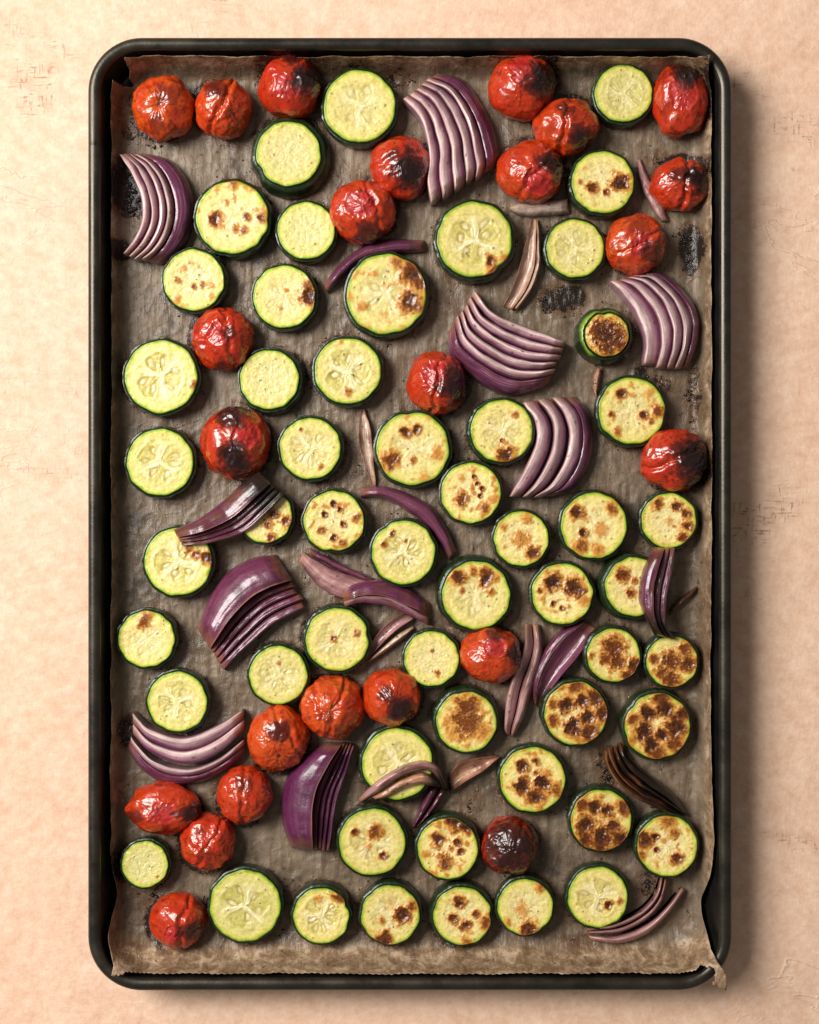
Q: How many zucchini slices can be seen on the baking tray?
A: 54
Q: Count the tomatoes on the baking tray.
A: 24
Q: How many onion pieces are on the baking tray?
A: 25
